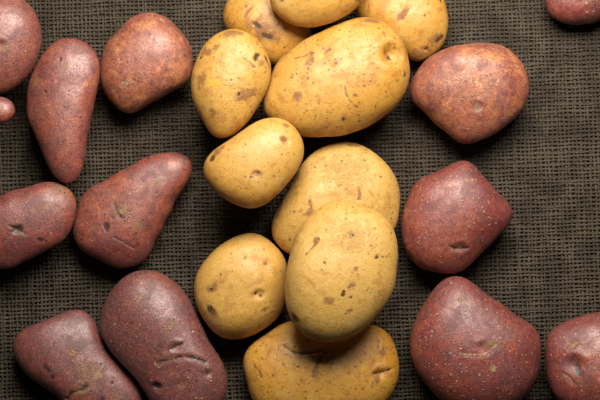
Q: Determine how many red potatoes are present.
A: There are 13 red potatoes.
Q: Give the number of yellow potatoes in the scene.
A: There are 10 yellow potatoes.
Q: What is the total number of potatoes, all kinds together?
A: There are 23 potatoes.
